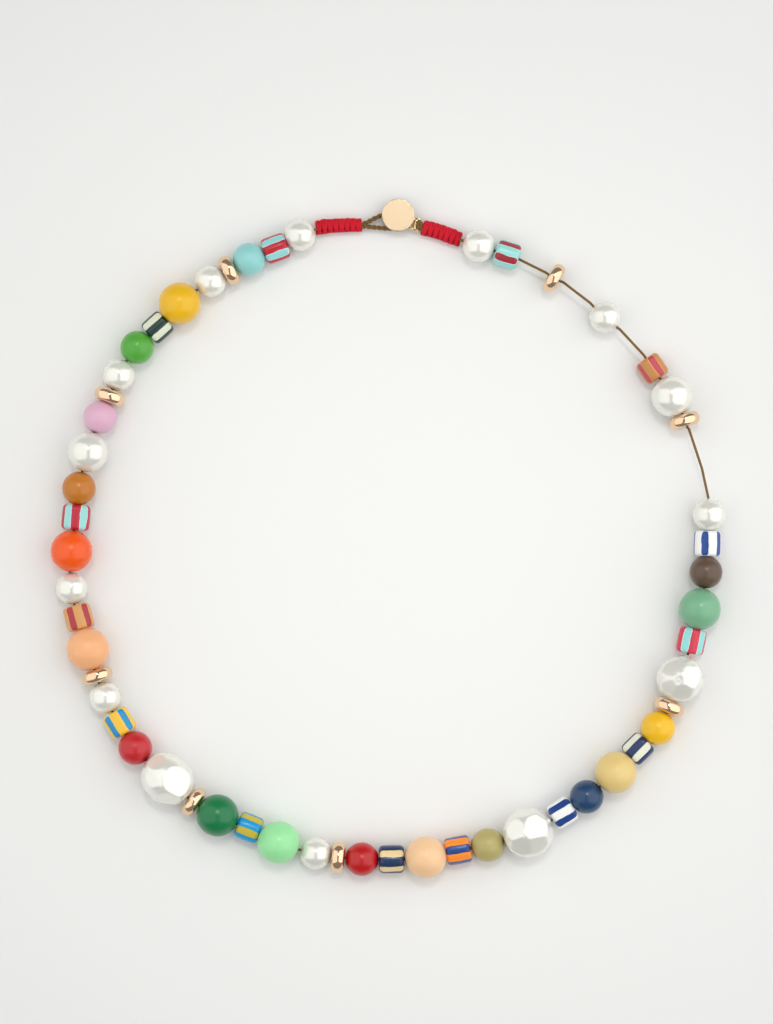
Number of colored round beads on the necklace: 18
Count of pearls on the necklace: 14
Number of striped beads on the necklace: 14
